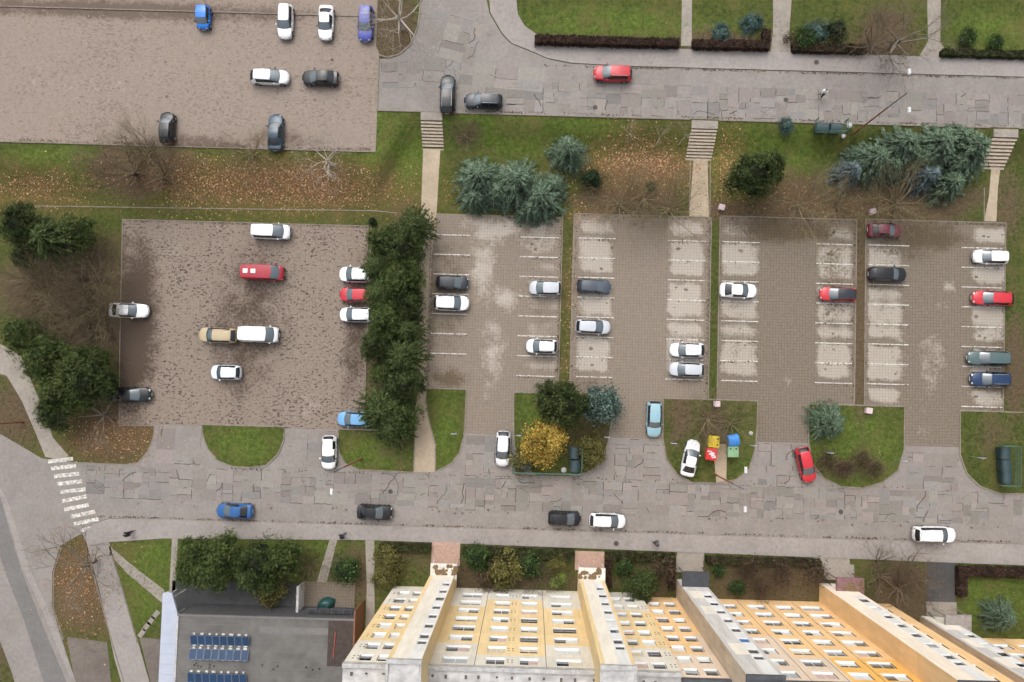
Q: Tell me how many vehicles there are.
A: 48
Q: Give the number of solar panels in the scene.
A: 24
